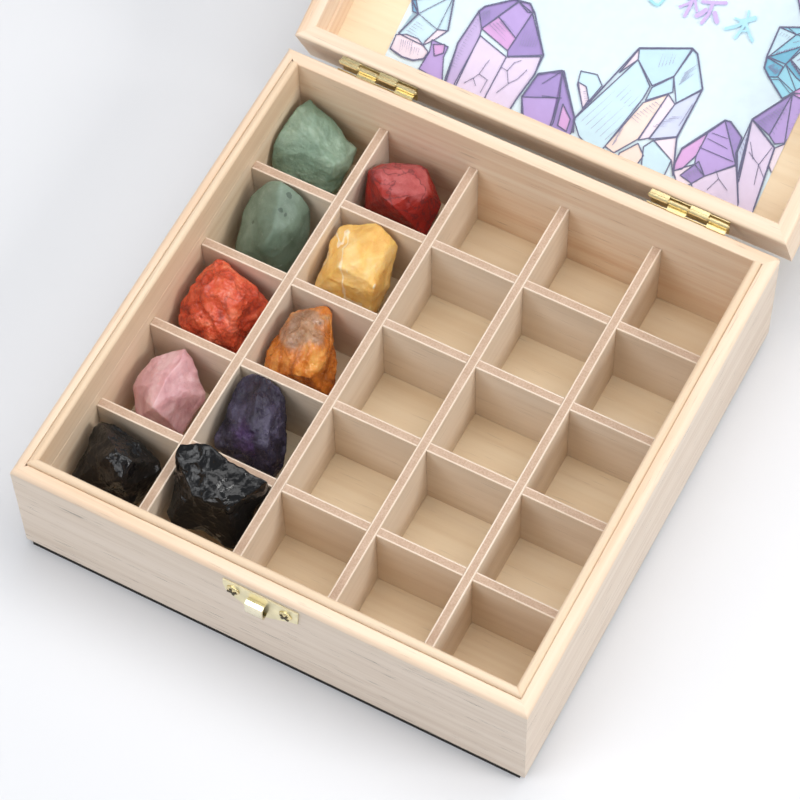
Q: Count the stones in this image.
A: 10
